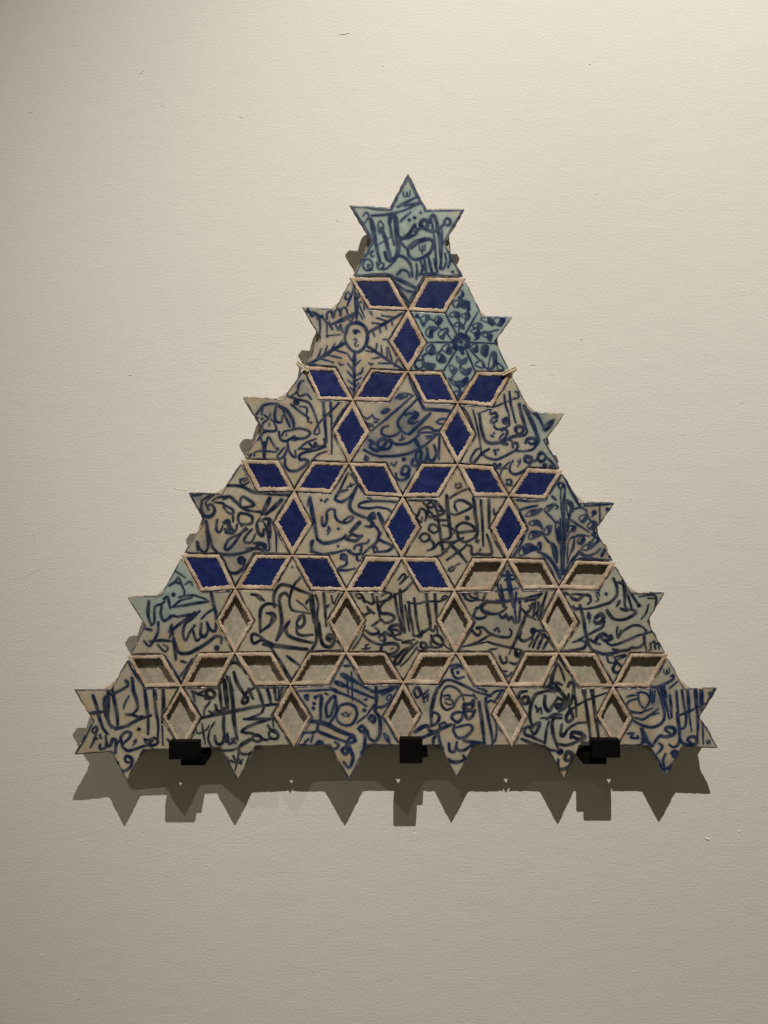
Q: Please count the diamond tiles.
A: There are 23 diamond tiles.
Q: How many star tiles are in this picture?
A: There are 21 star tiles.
